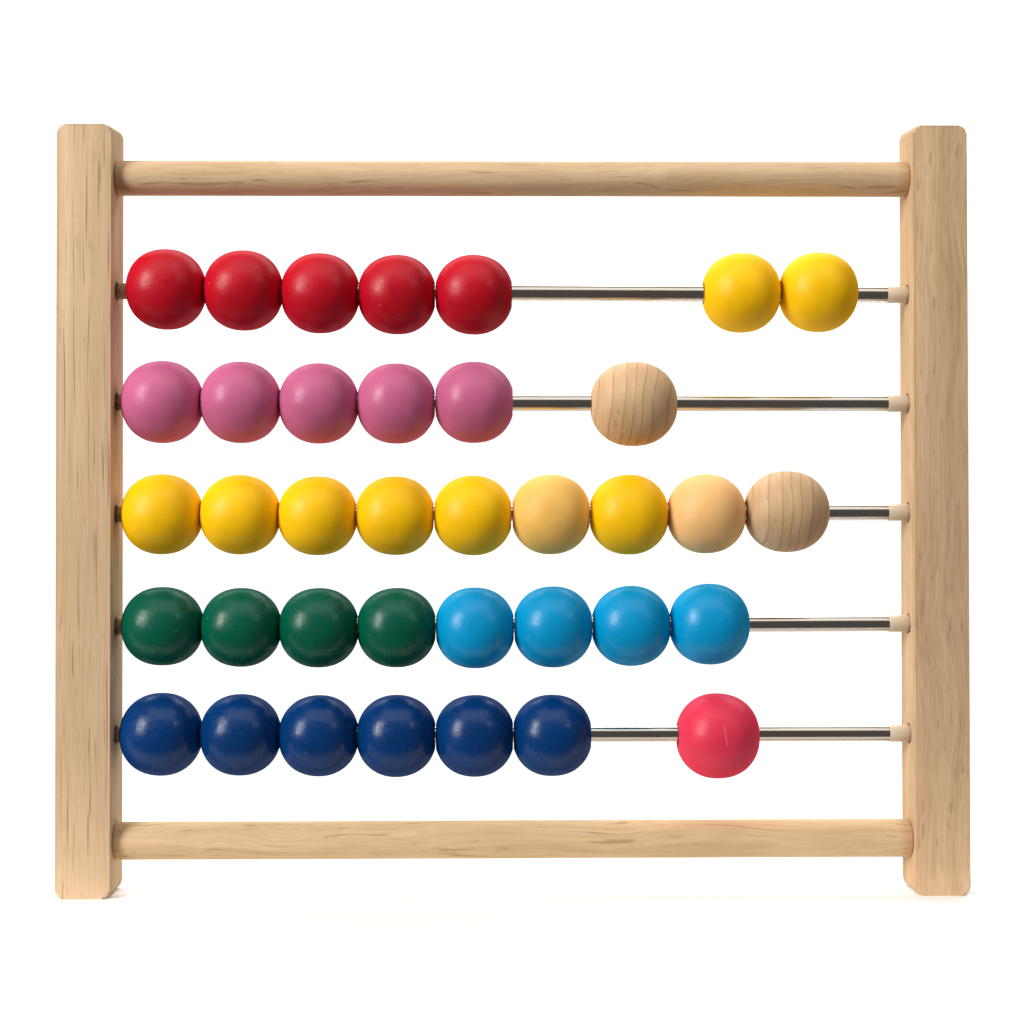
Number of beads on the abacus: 37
